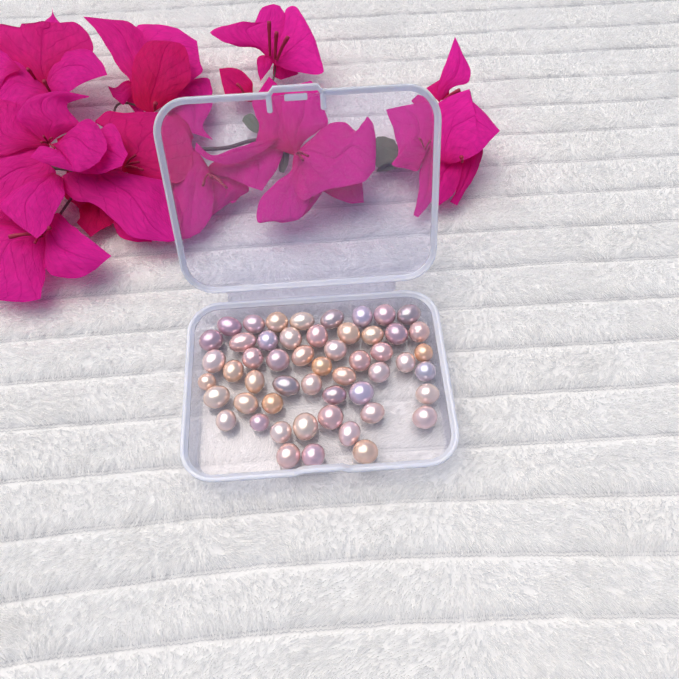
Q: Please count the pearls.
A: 52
